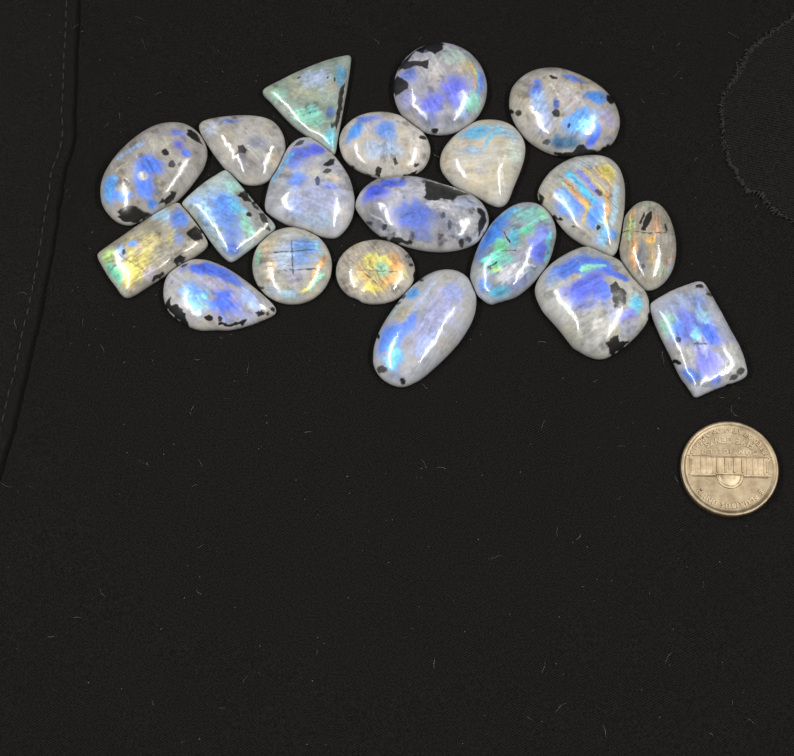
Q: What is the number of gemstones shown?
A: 20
